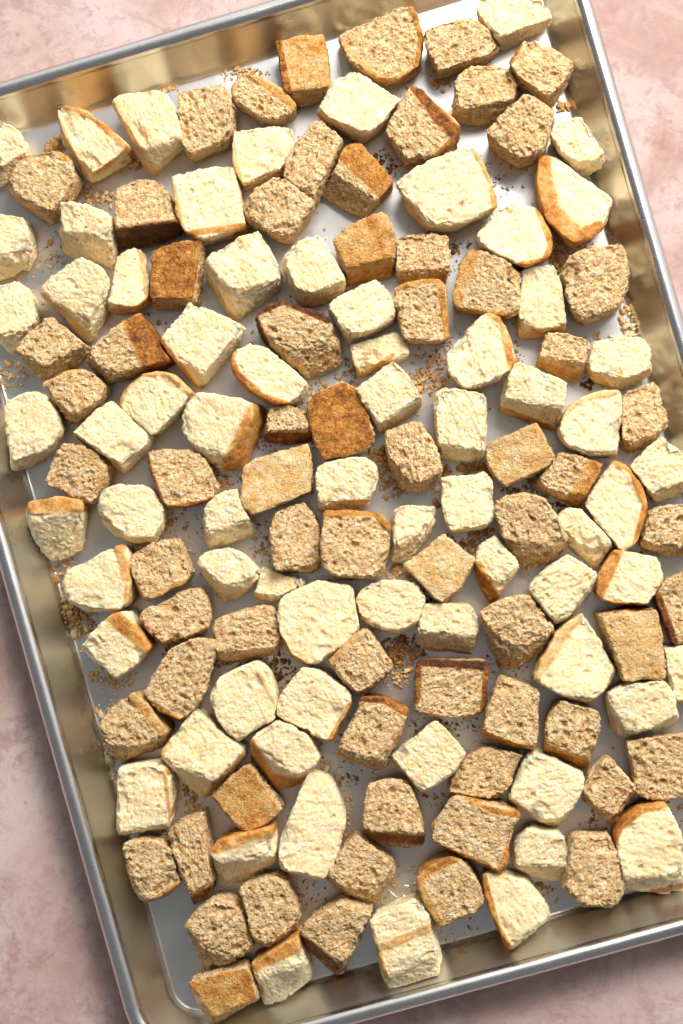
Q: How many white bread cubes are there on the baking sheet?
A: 69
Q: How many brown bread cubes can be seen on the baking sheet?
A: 67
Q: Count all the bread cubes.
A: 136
